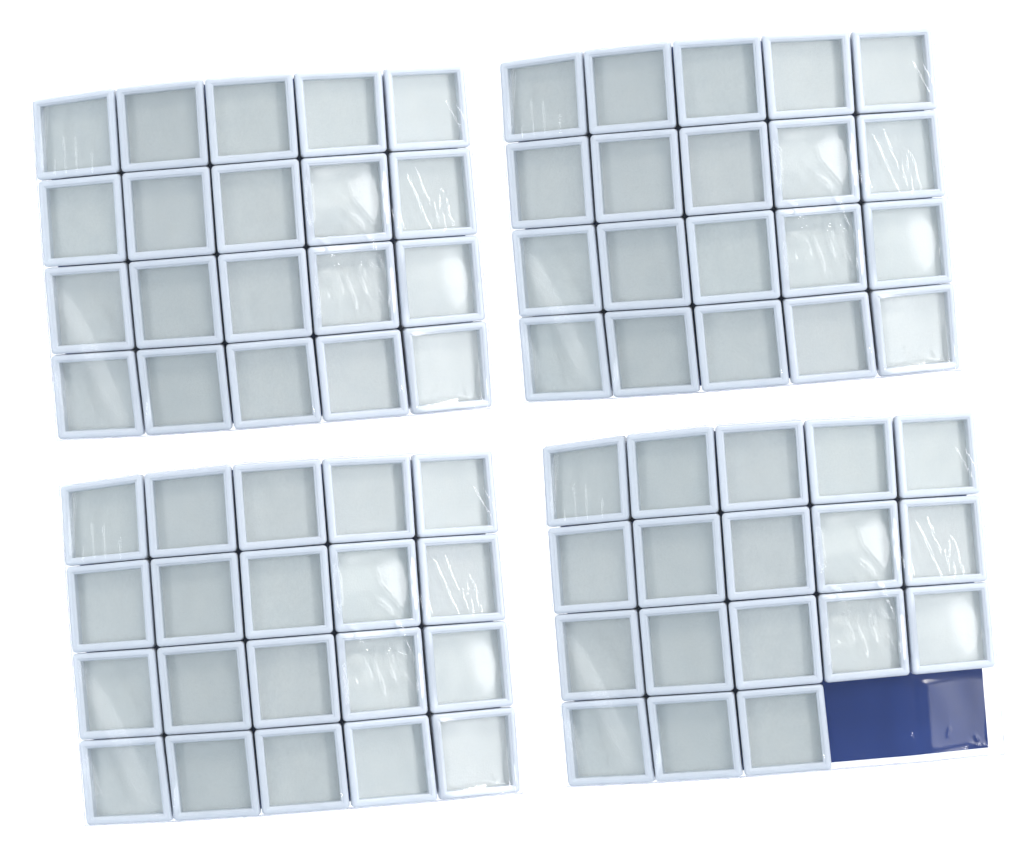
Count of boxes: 78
